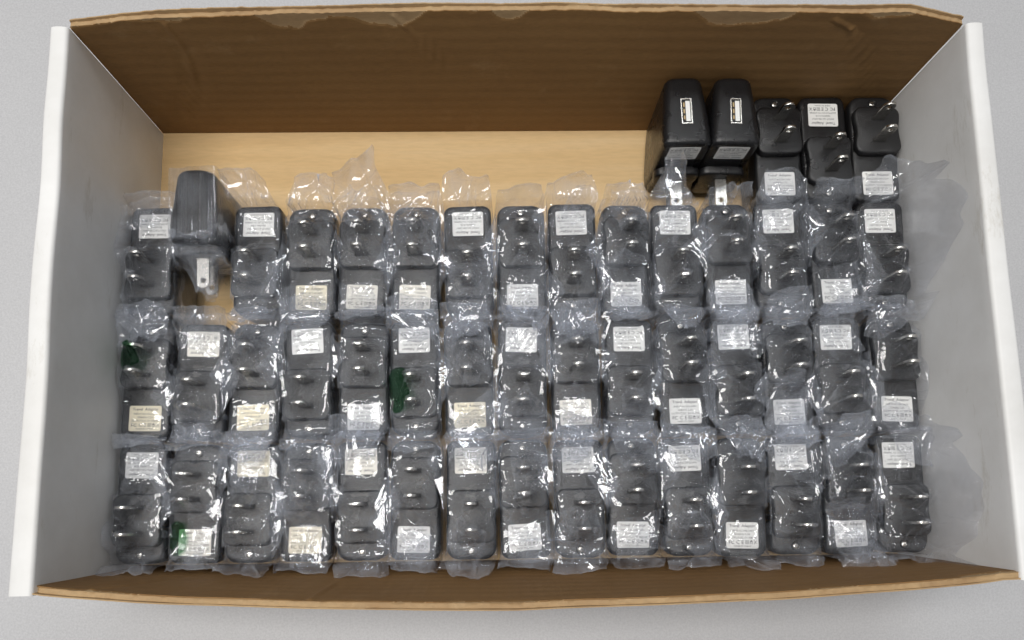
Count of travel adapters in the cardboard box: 50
